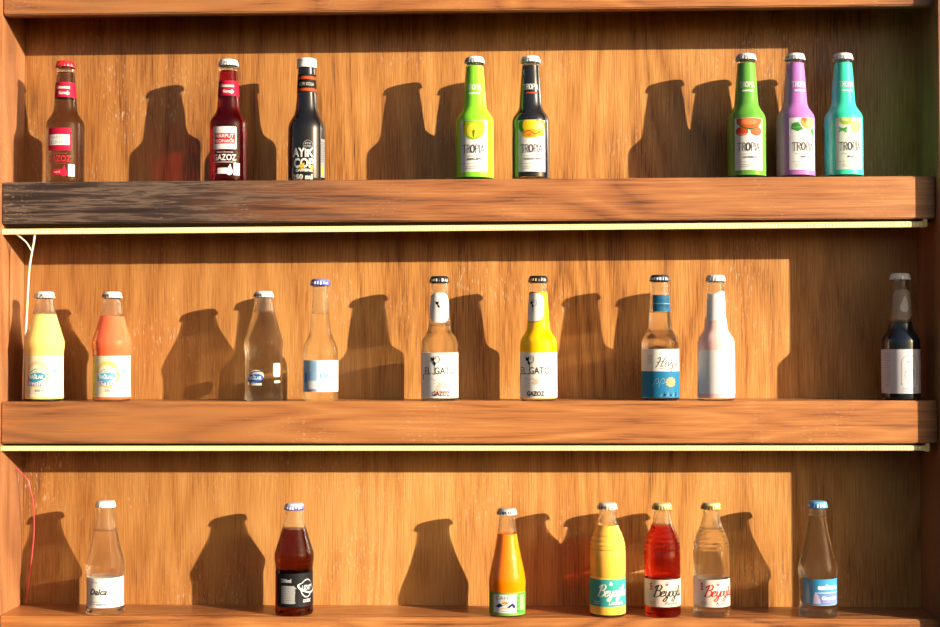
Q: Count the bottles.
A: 24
